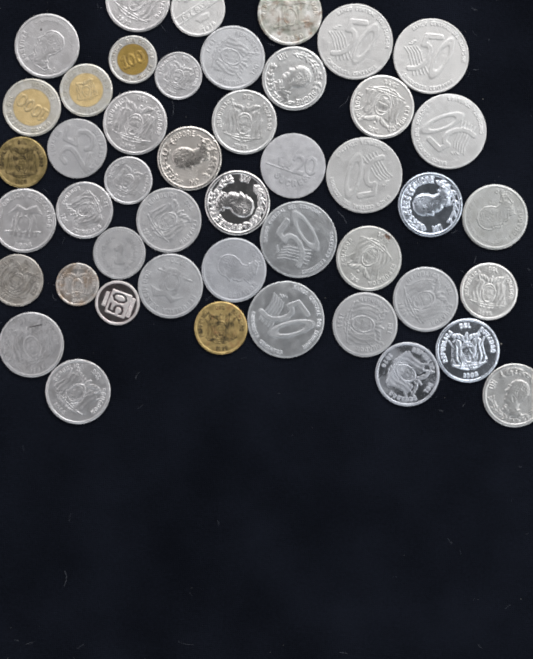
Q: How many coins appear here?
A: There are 46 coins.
